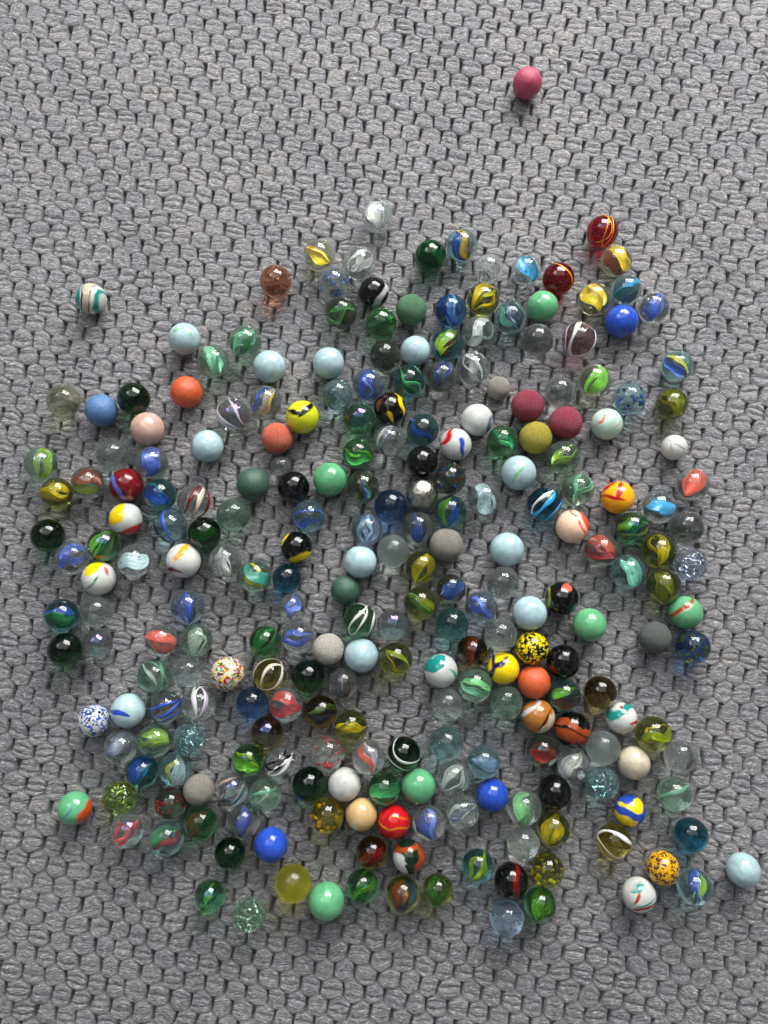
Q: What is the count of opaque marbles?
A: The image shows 77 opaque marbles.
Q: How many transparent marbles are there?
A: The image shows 175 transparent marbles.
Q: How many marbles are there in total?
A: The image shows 252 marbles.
